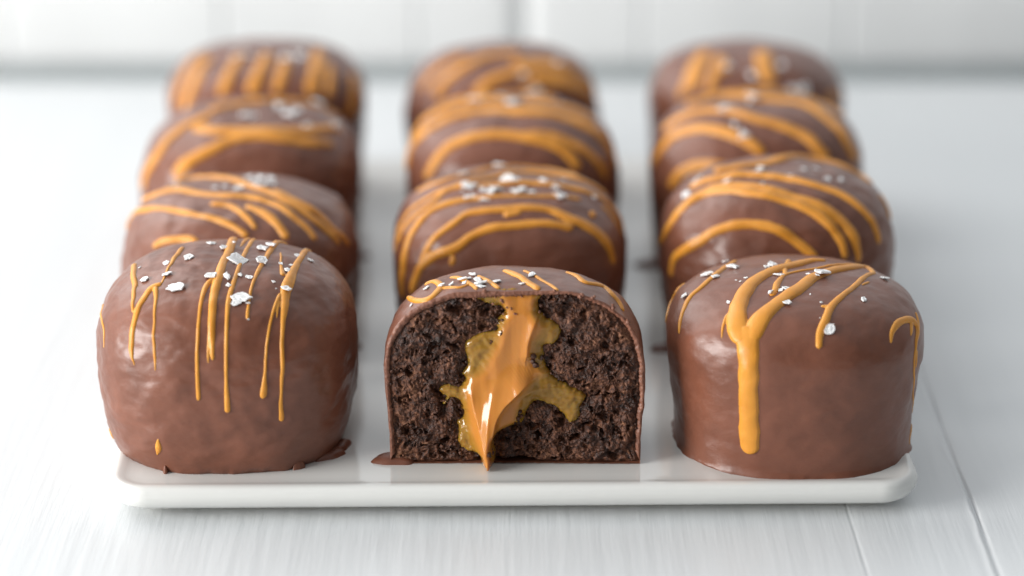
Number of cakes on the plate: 12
